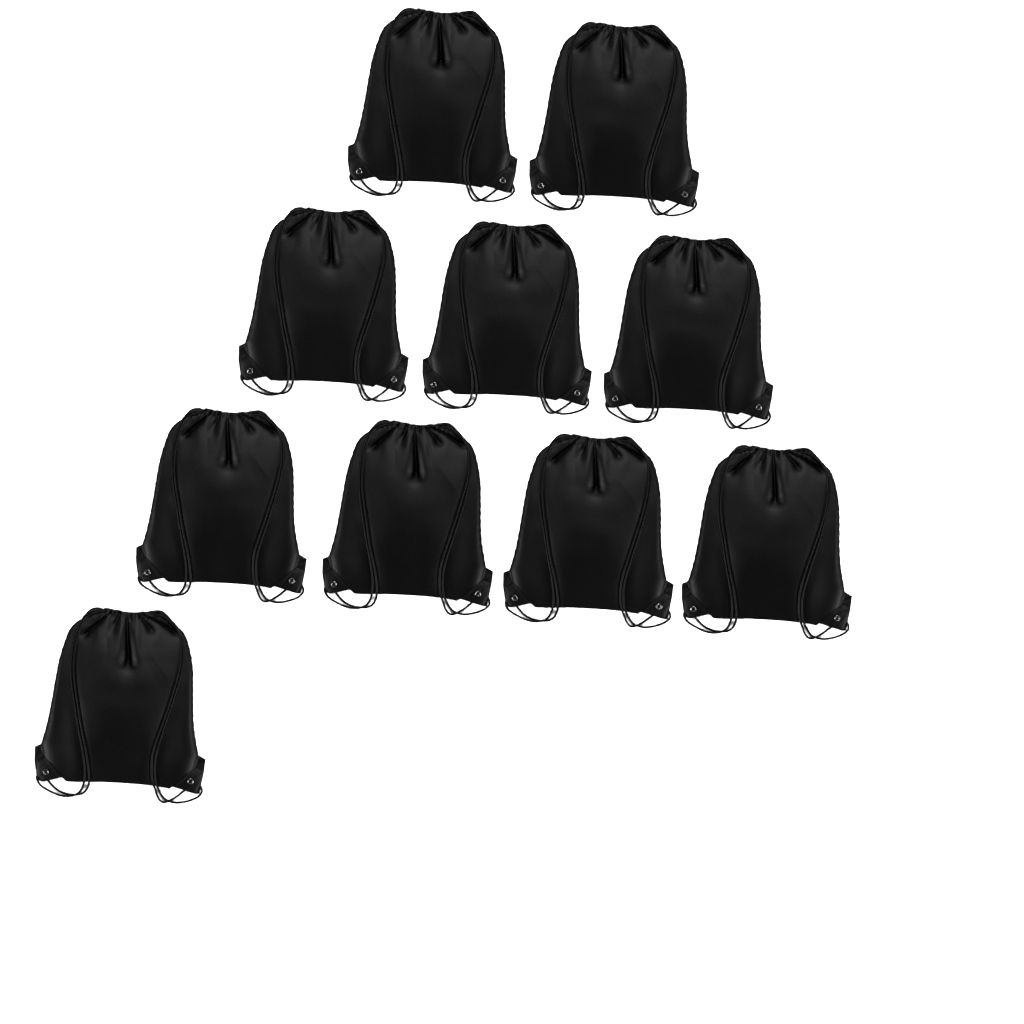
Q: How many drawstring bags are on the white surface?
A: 10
